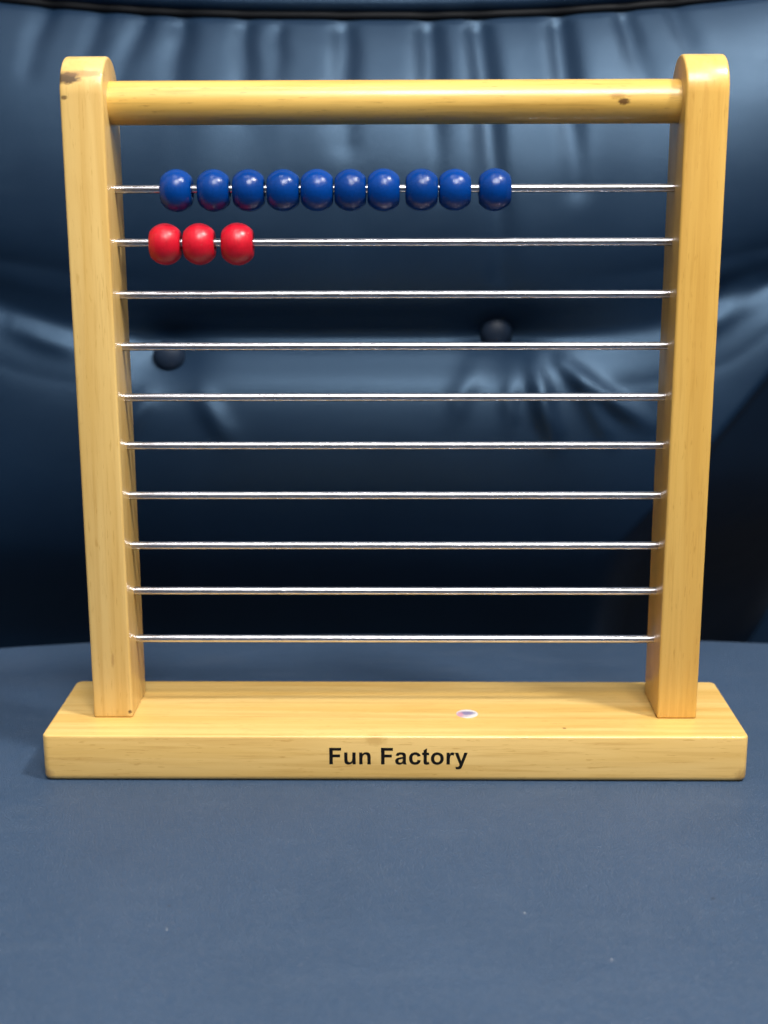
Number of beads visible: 13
